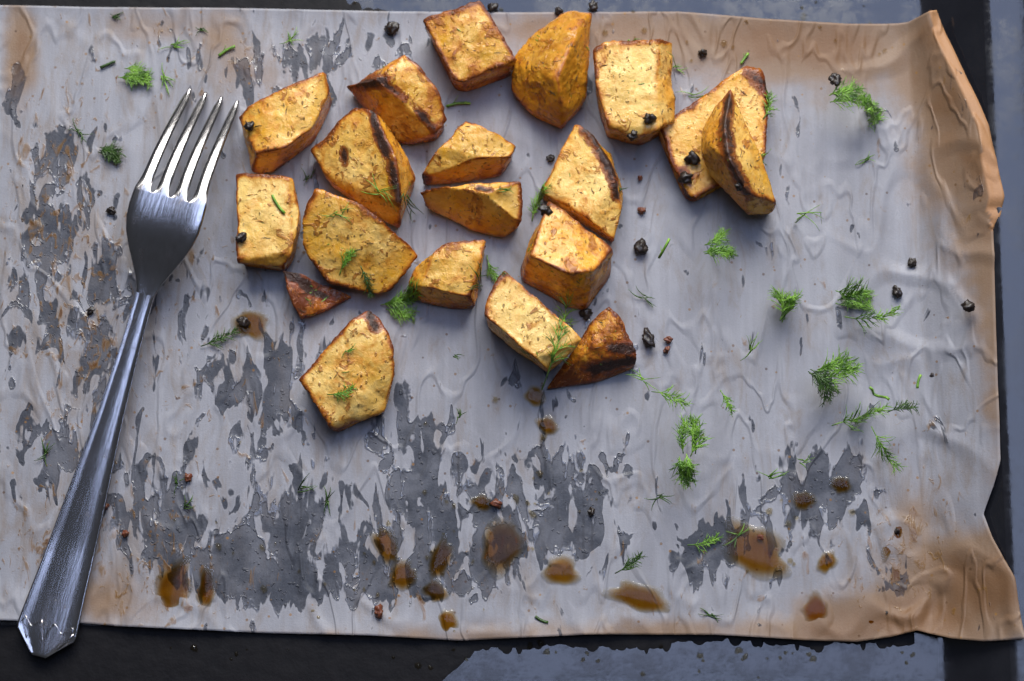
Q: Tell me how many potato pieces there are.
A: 19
